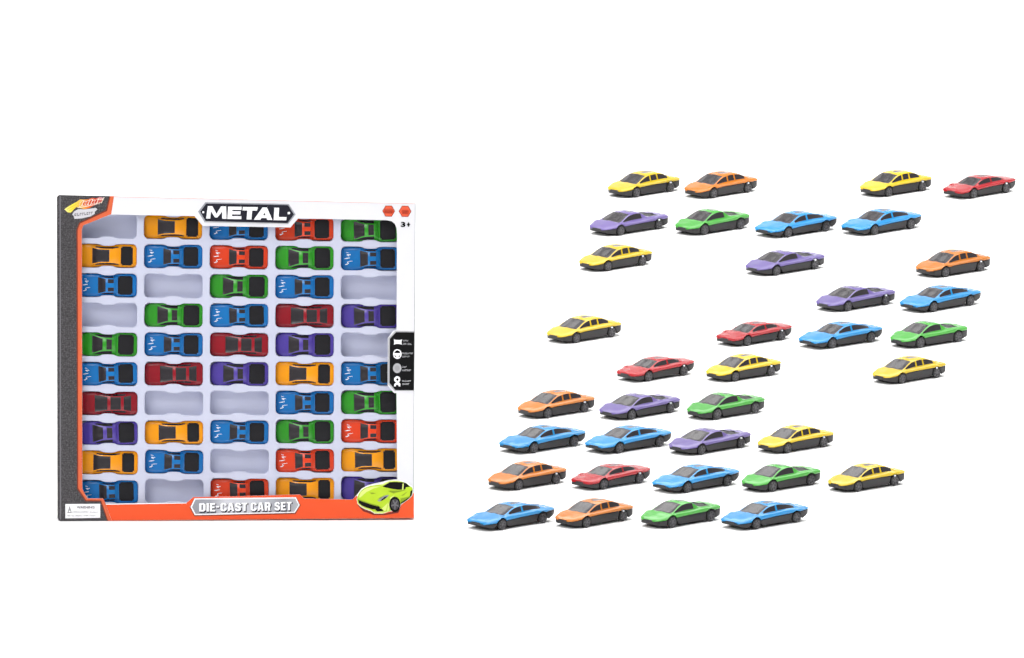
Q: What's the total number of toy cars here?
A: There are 77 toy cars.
